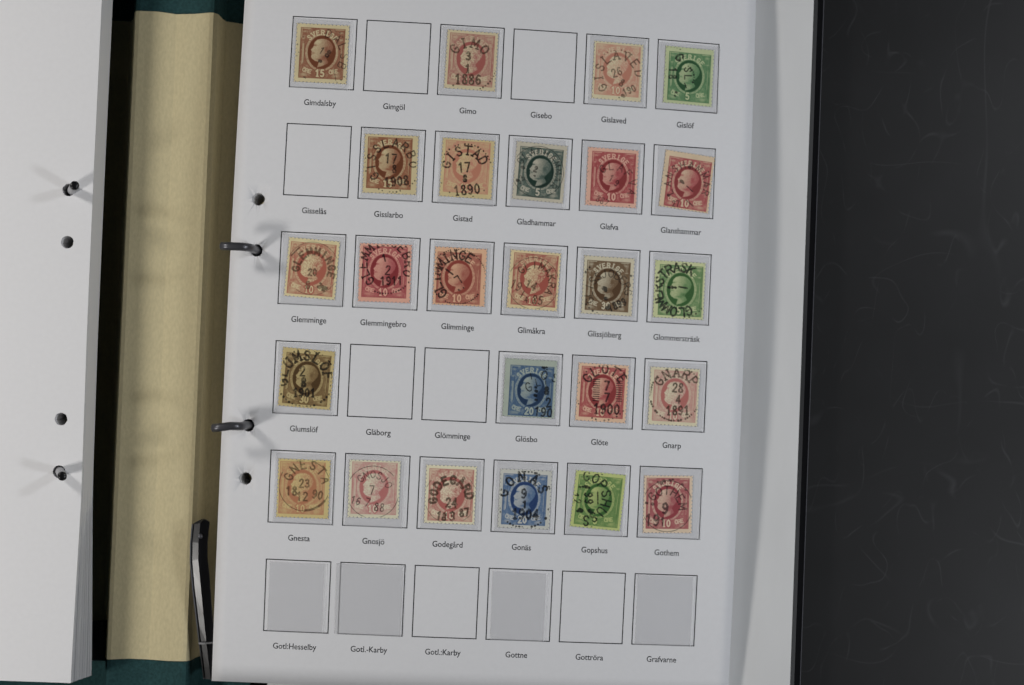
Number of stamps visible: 25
